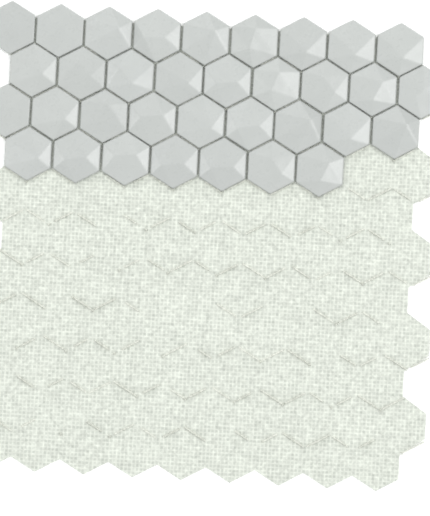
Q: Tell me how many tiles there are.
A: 34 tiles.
